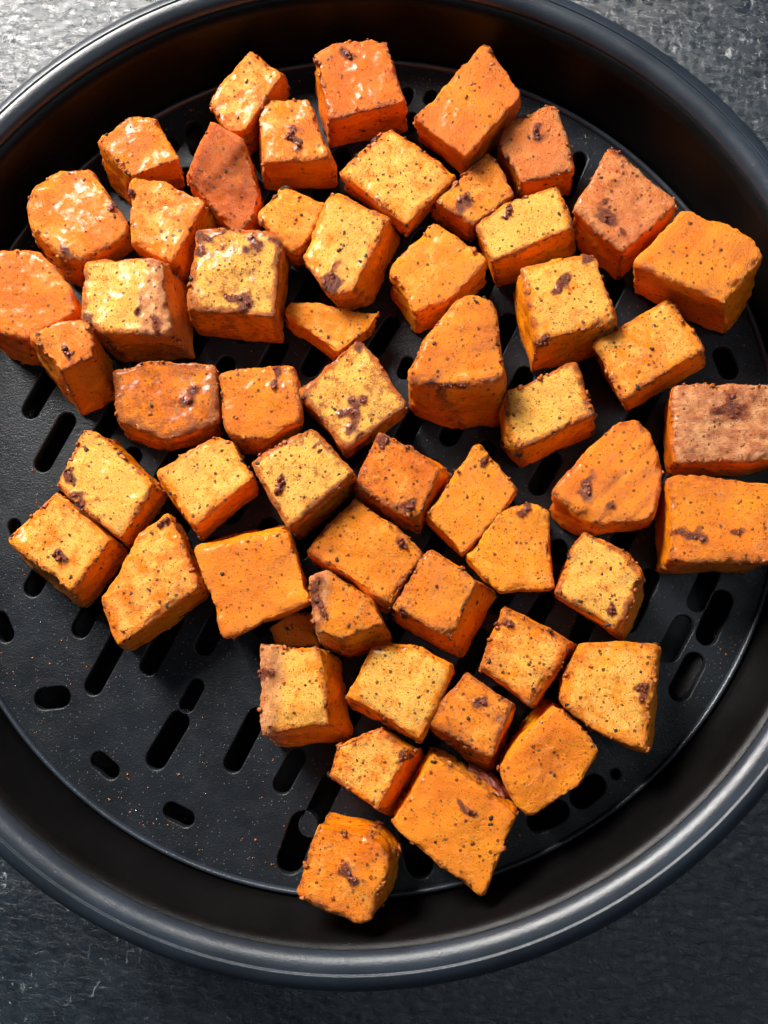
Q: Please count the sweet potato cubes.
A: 55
